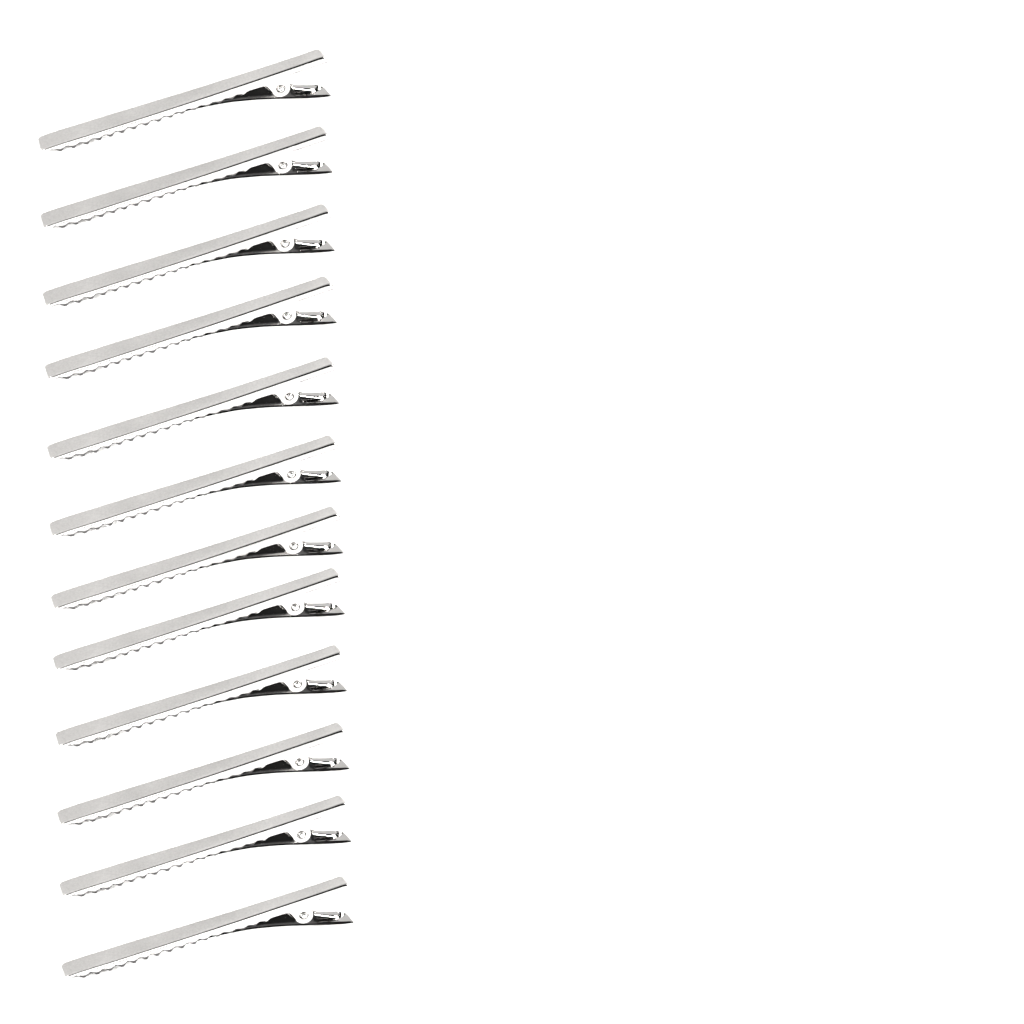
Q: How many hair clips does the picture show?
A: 12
